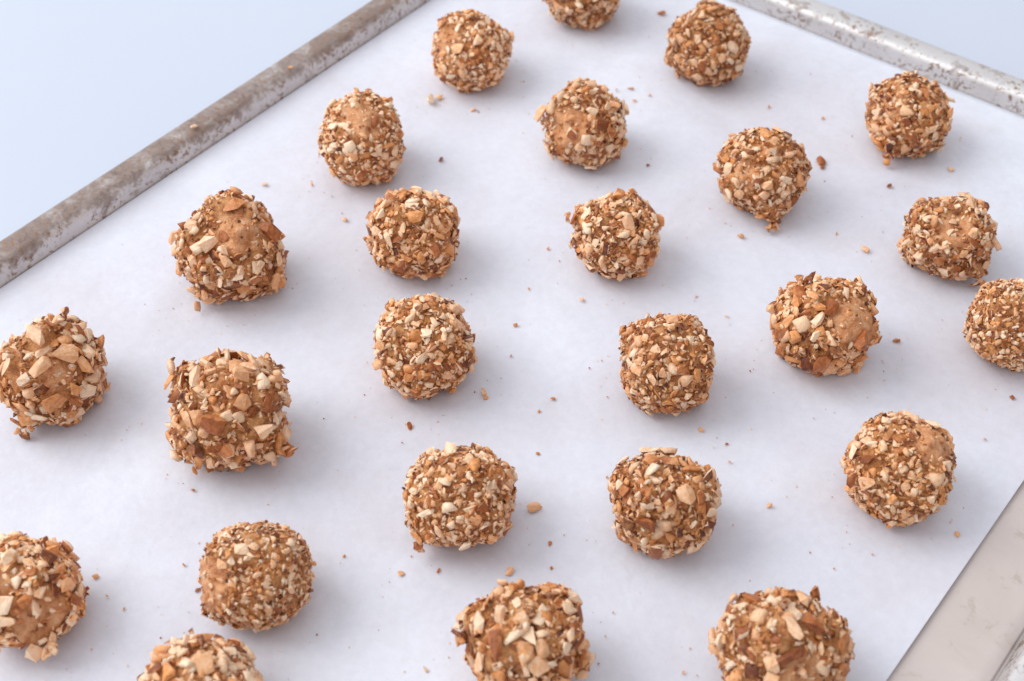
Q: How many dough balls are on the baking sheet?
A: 25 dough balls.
